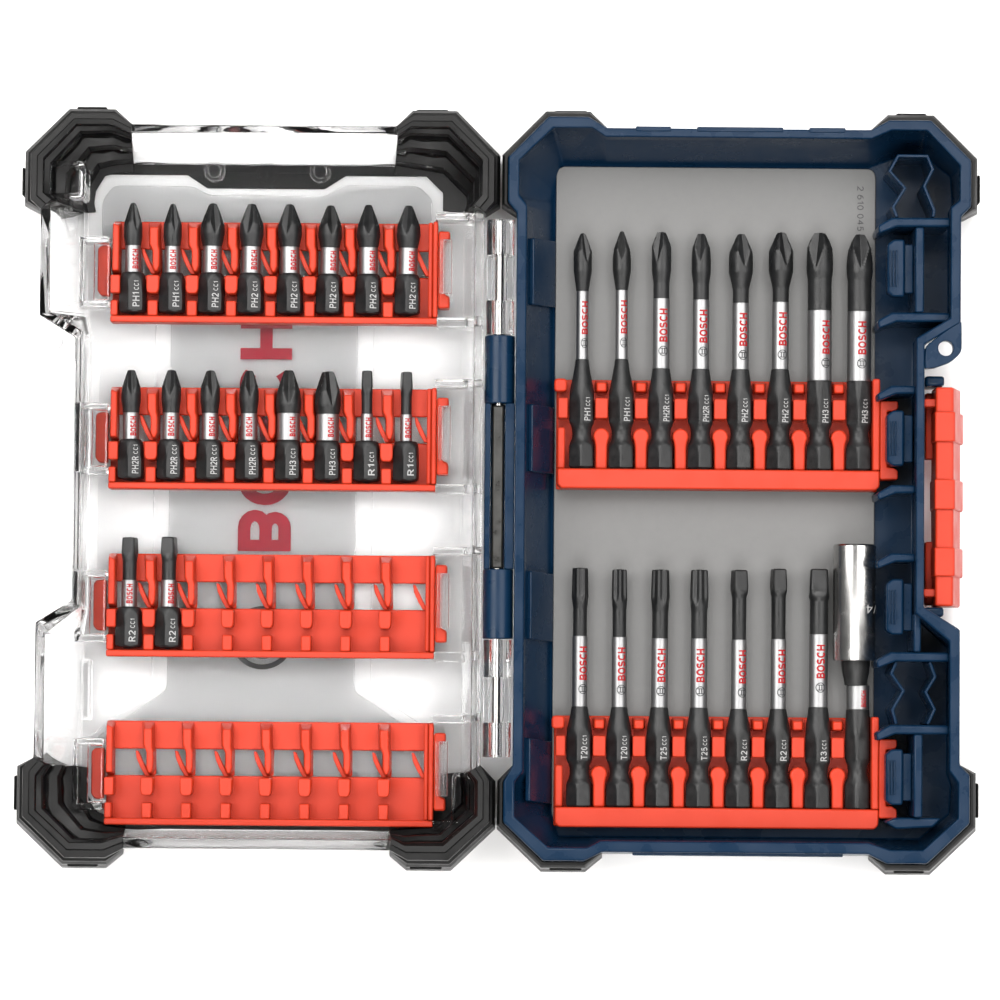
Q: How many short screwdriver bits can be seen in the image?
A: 18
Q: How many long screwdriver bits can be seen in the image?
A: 15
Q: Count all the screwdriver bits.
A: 33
